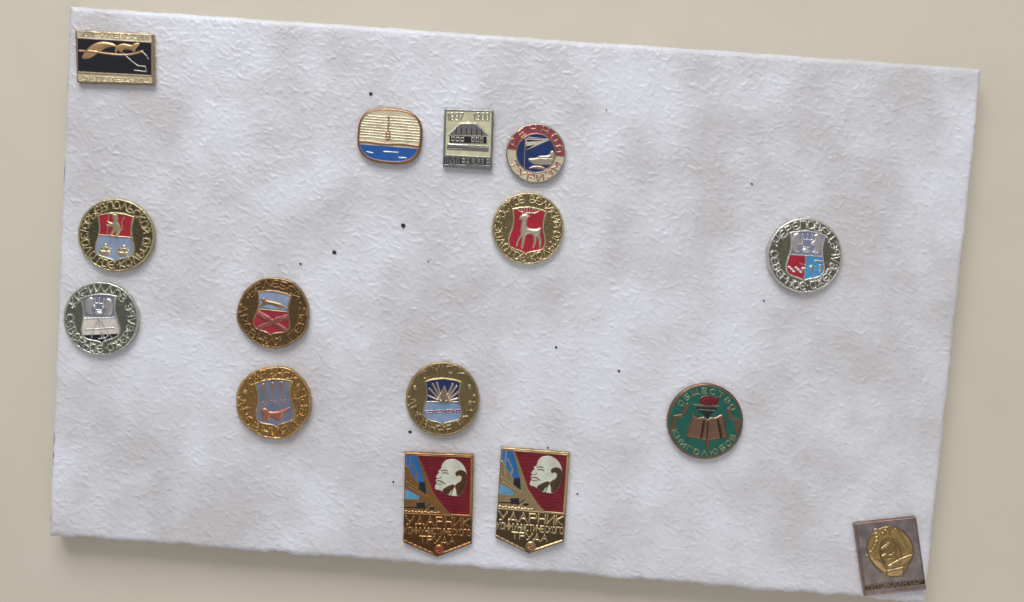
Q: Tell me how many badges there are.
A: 15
